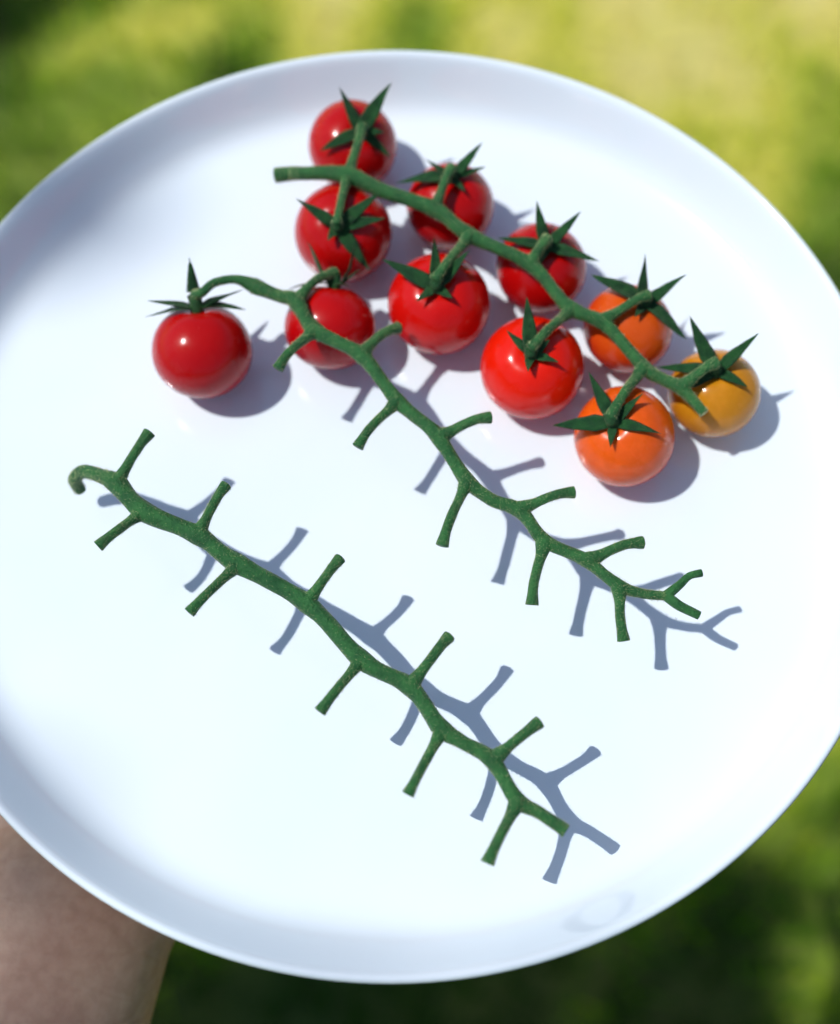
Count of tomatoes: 11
